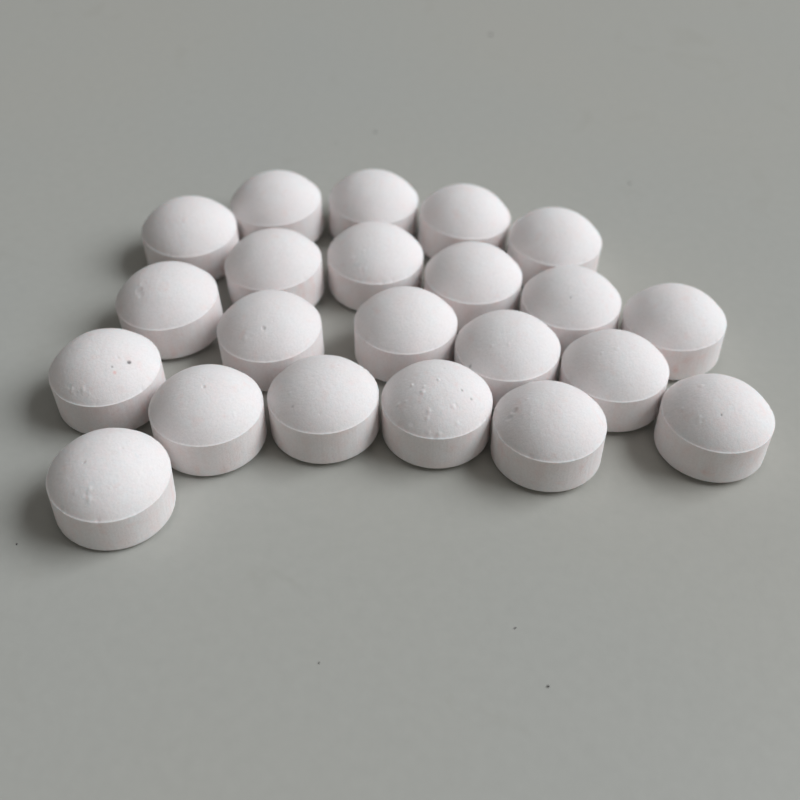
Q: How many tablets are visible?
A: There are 22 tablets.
